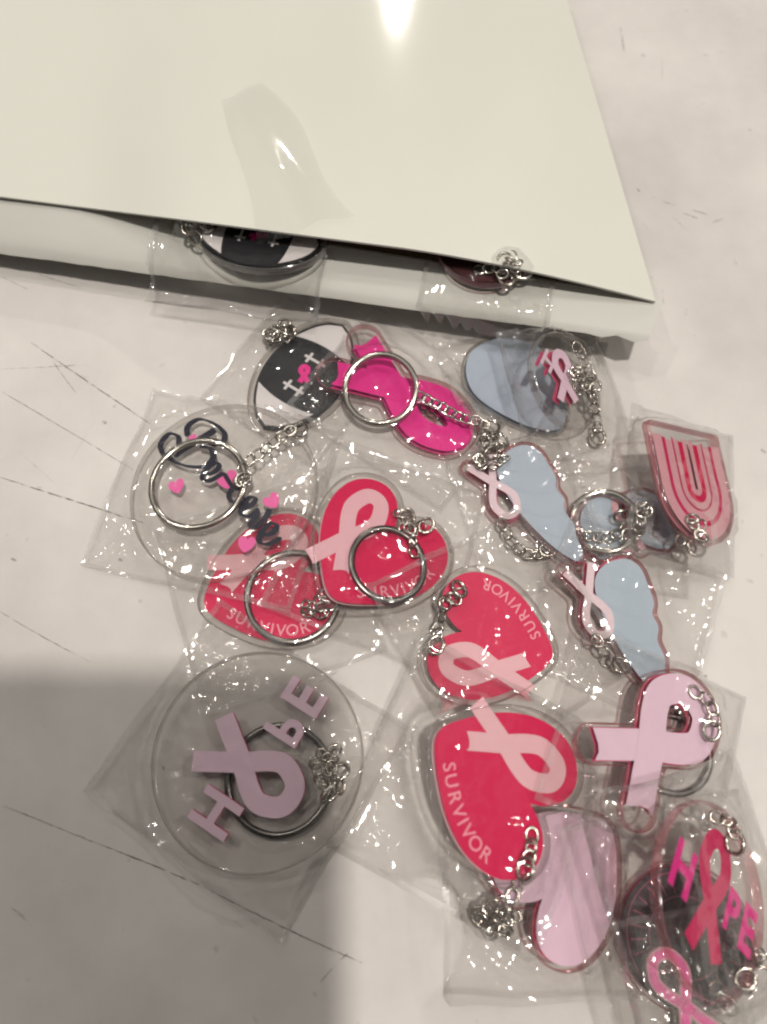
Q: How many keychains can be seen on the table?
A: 21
